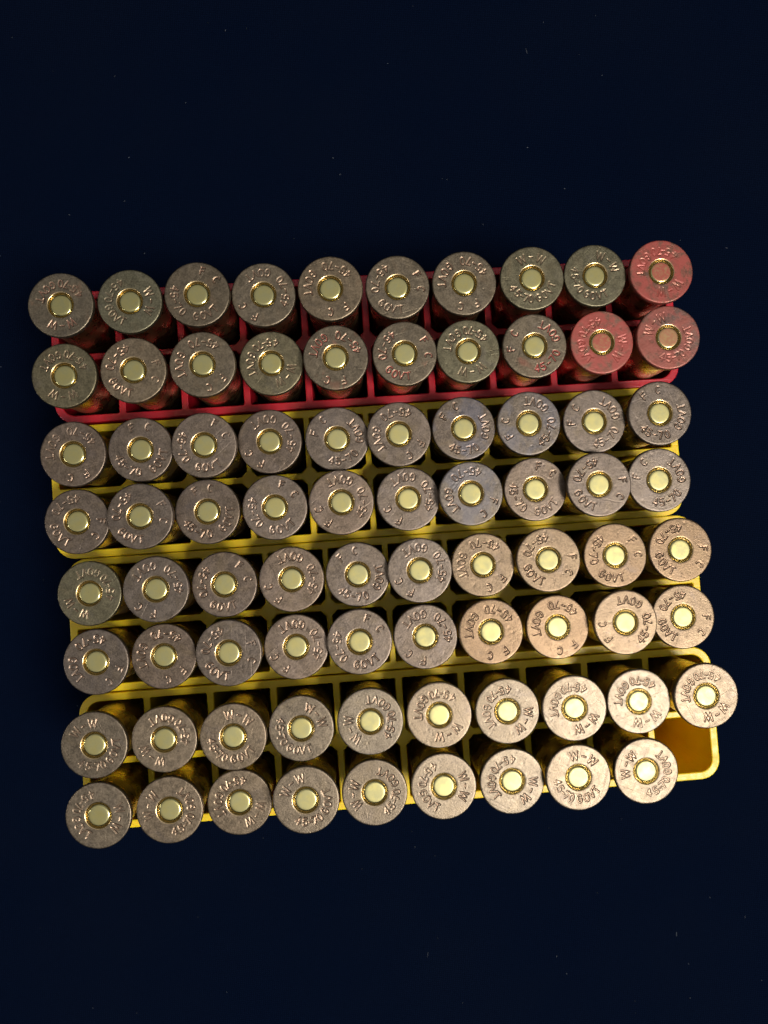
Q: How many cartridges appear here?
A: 79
